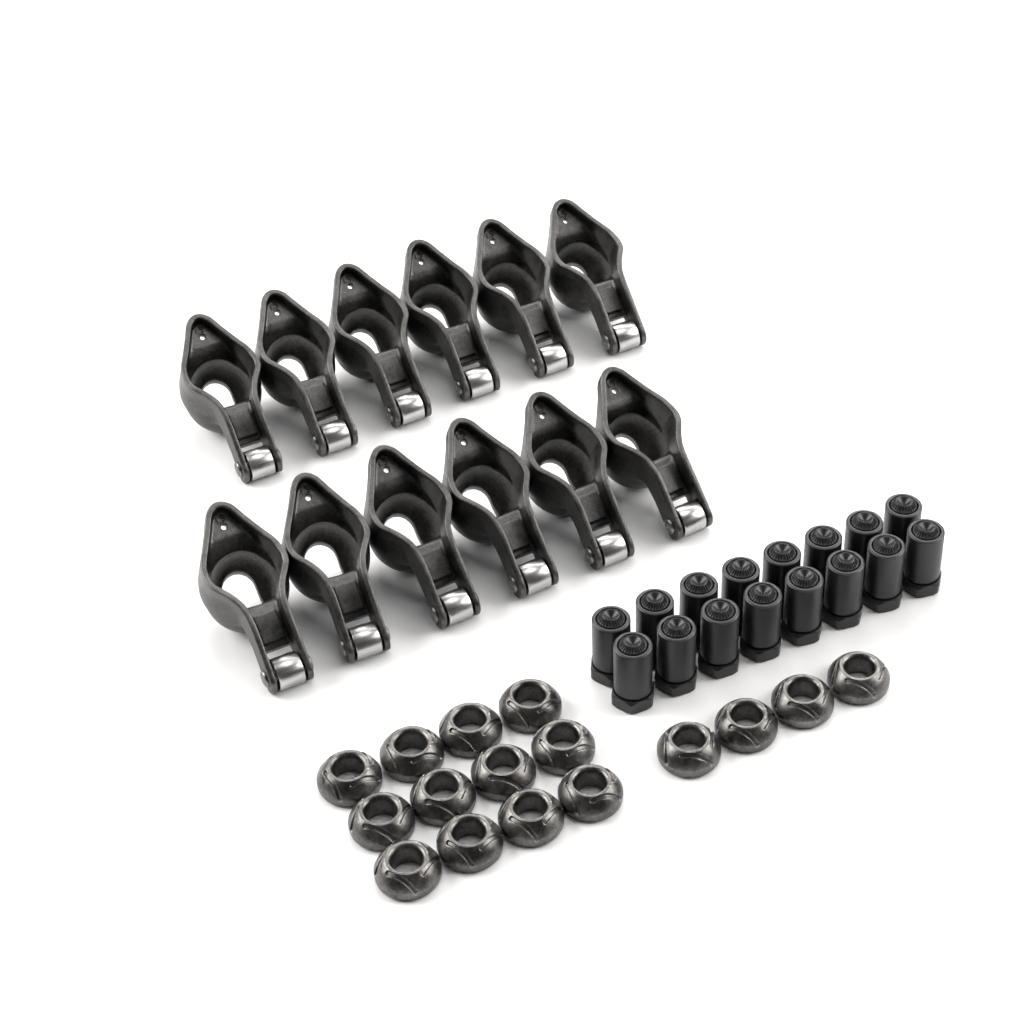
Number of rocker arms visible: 12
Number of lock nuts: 16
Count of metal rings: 16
